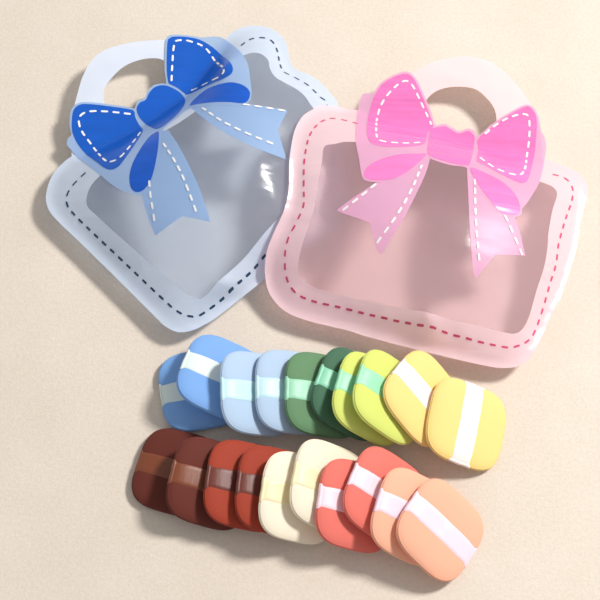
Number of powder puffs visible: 20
